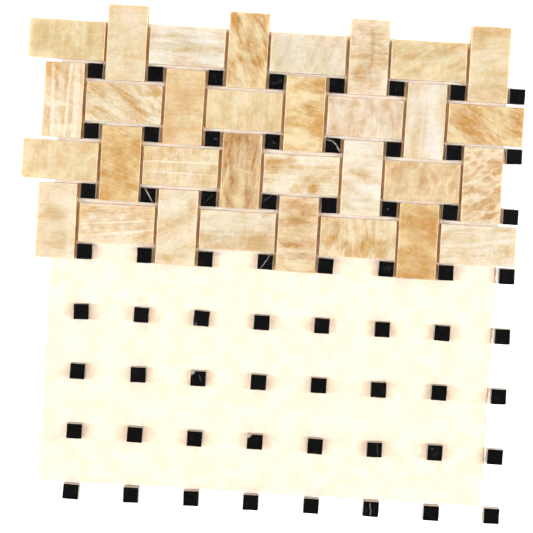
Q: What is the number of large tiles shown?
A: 32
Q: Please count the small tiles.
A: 64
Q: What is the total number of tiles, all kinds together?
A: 96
